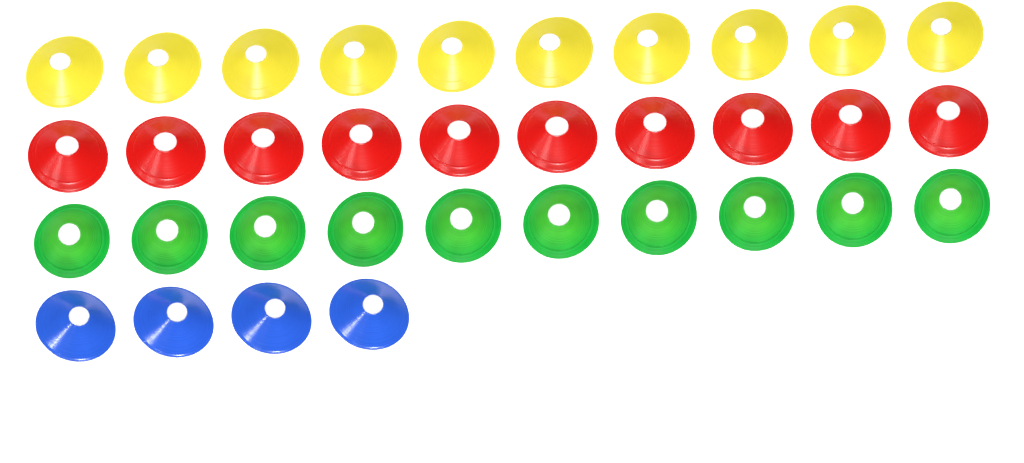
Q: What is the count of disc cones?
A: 34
